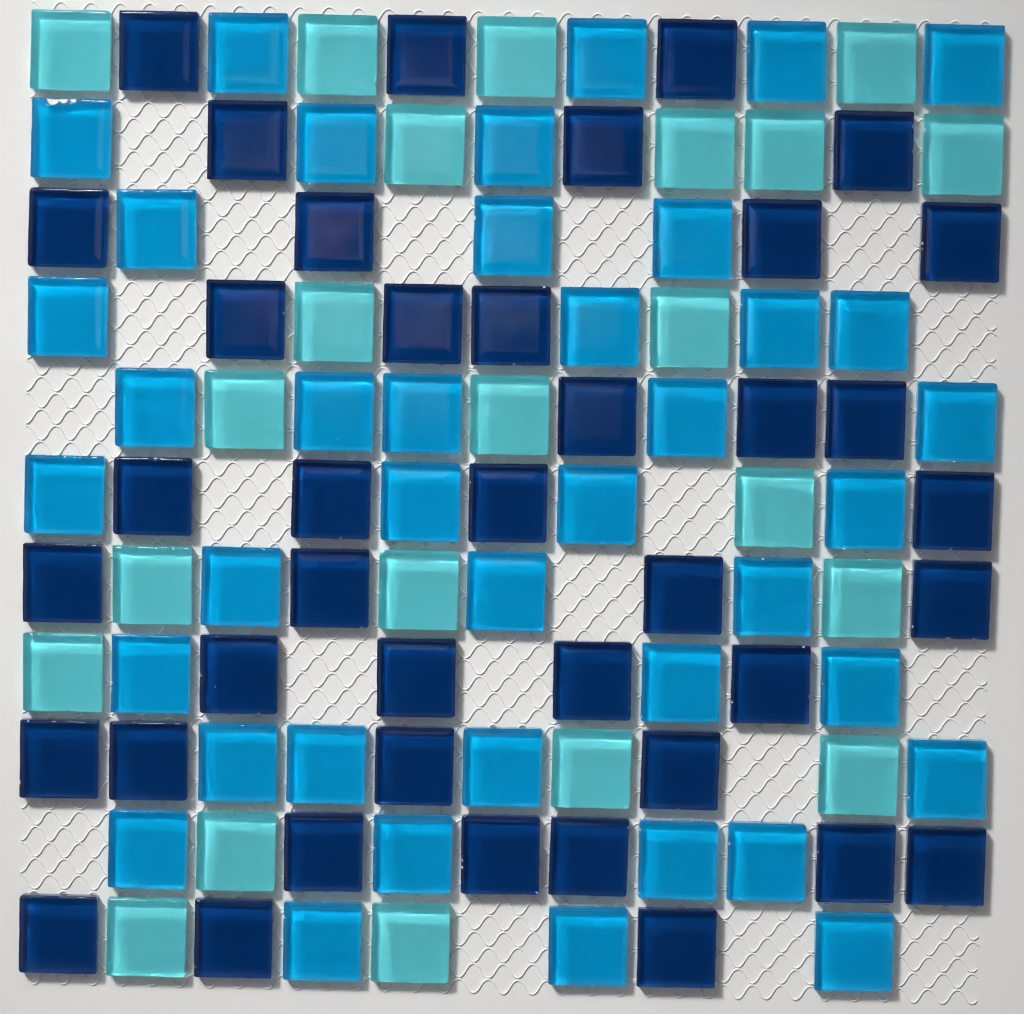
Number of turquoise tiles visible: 22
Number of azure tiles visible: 40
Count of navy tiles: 40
